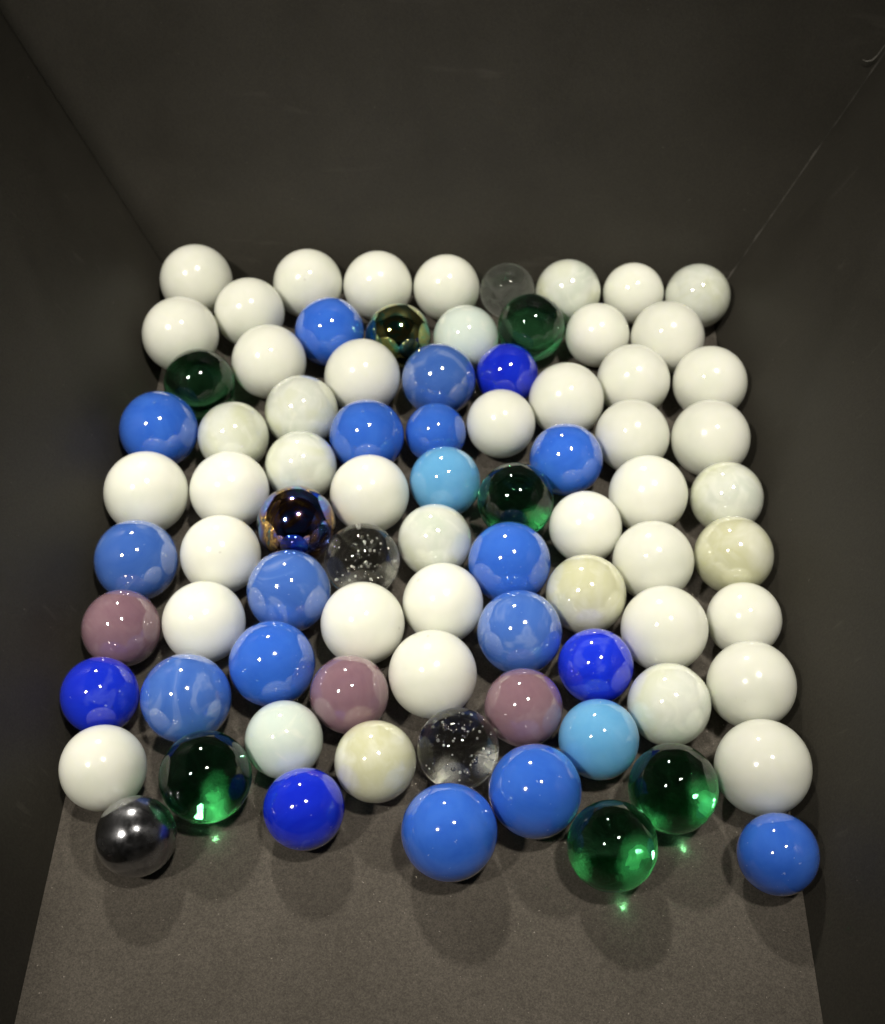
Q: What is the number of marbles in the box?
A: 82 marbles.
